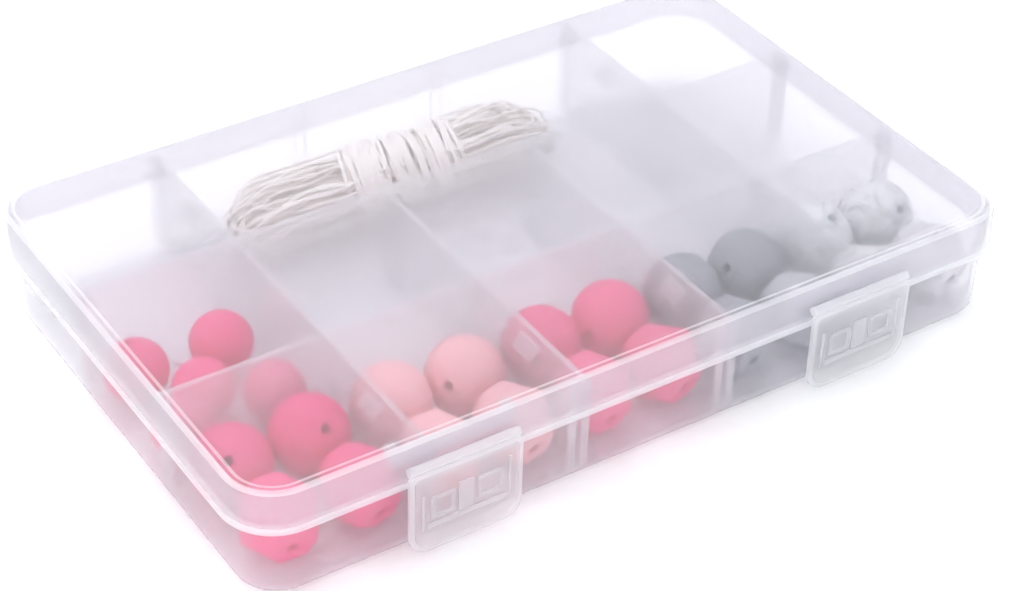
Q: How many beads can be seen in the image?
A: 25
